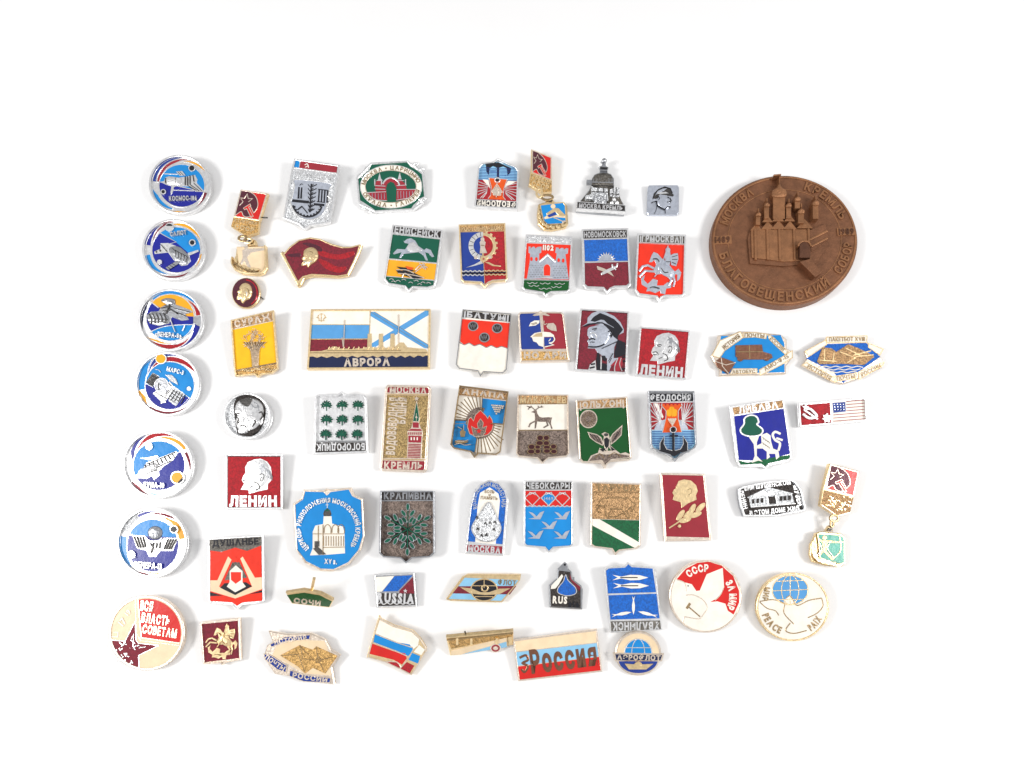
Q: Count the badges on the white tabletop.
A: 61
